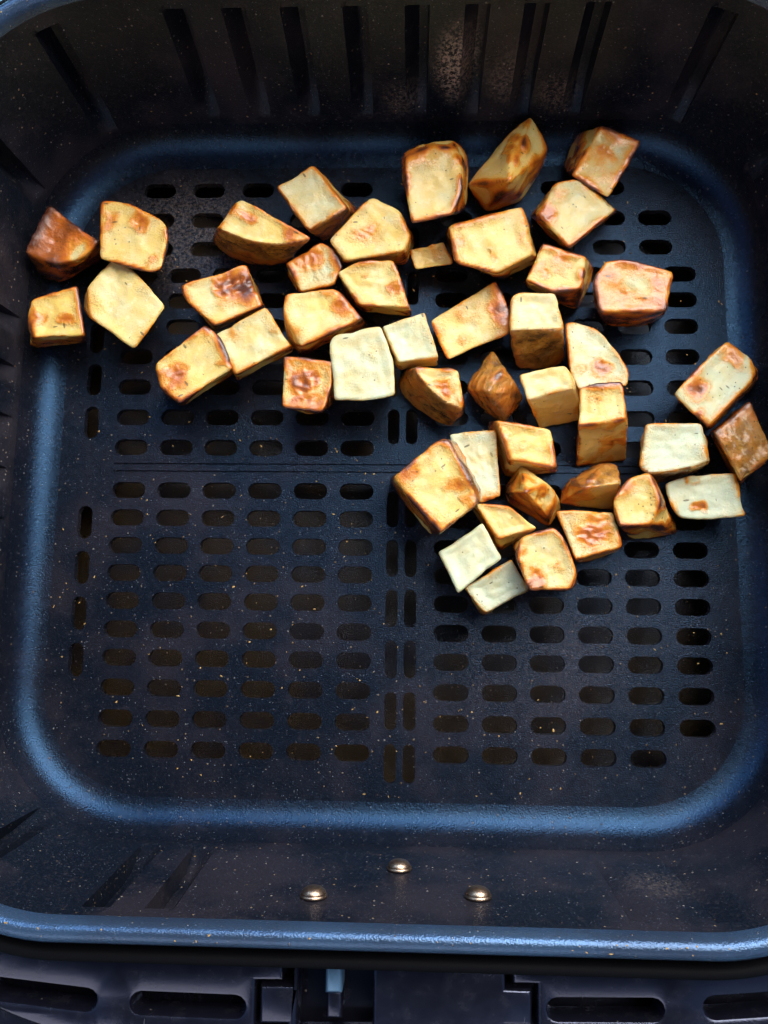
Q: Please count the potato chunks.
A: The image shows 46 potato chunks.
